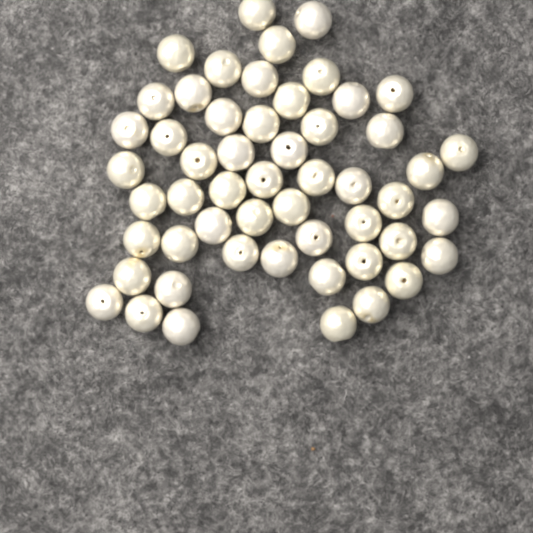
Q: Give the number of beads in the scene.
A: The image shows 53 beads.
